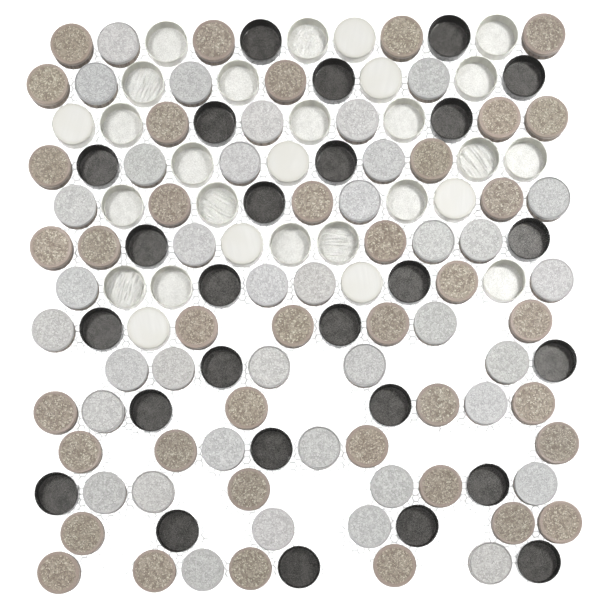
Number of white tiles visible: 28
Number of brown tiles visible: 39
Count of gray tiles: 38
